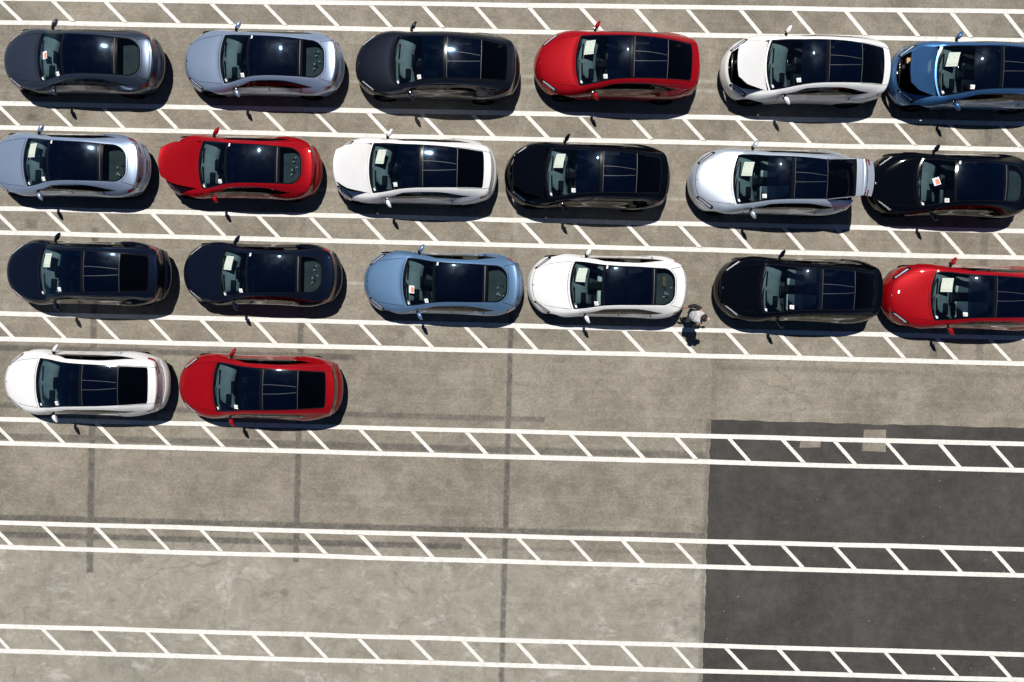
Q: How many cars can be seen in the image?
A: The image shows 20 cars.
